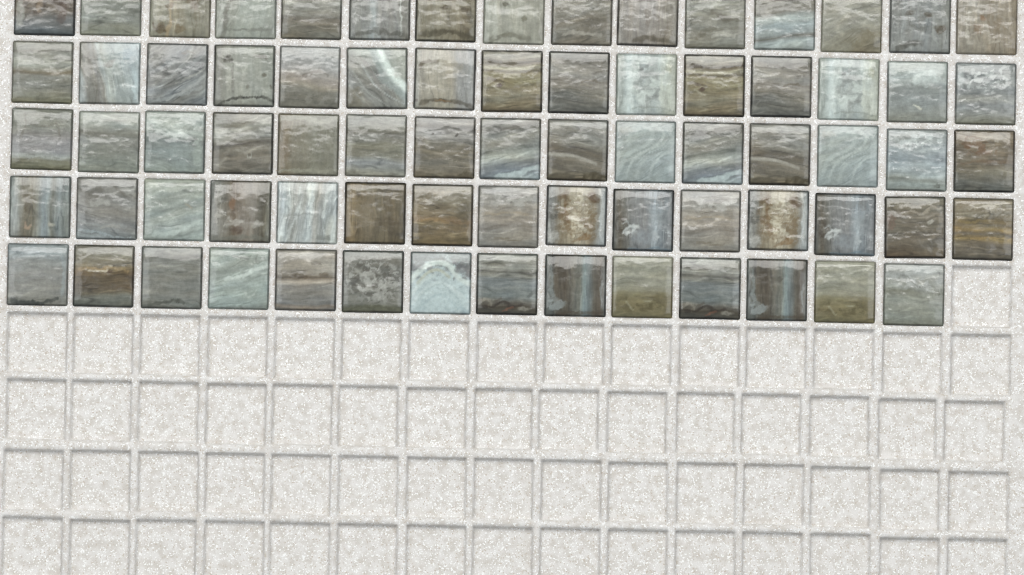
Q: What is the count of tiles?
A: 74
